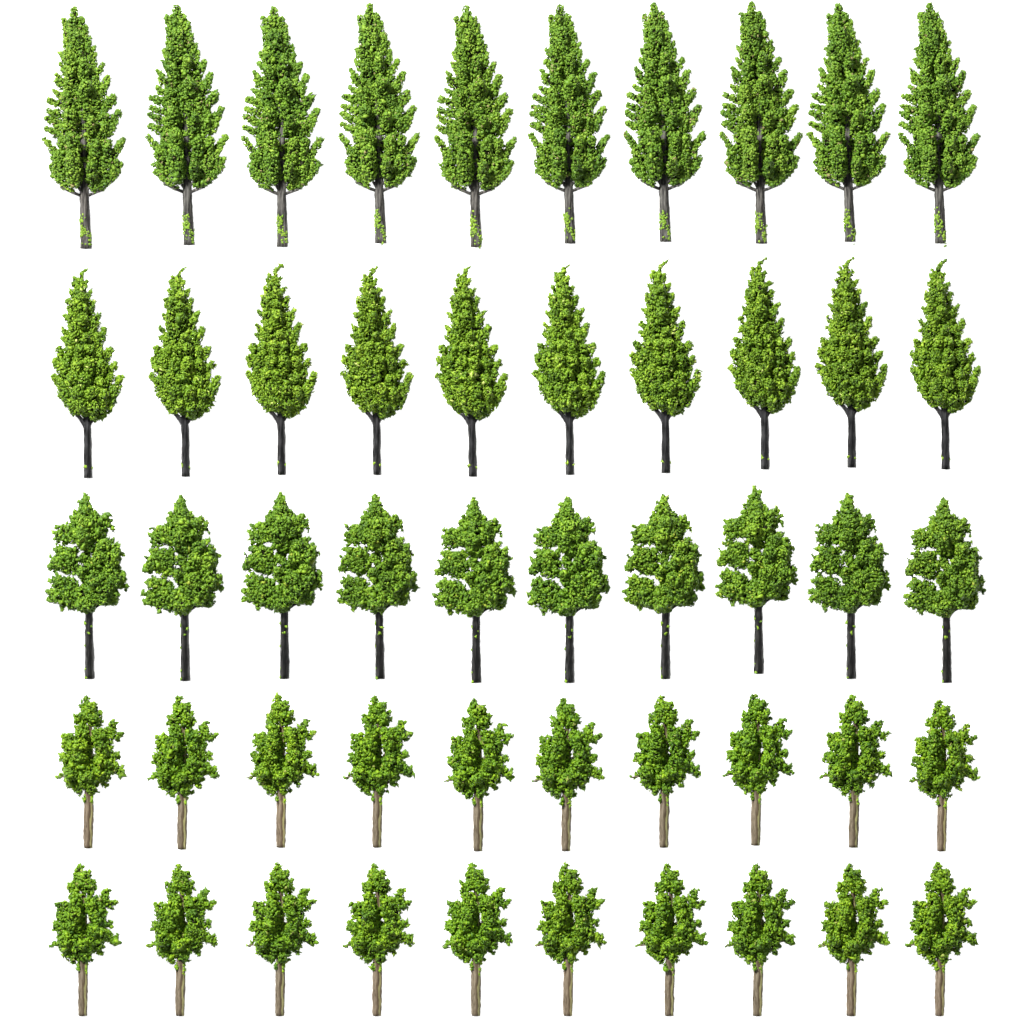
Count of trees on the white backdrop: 50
